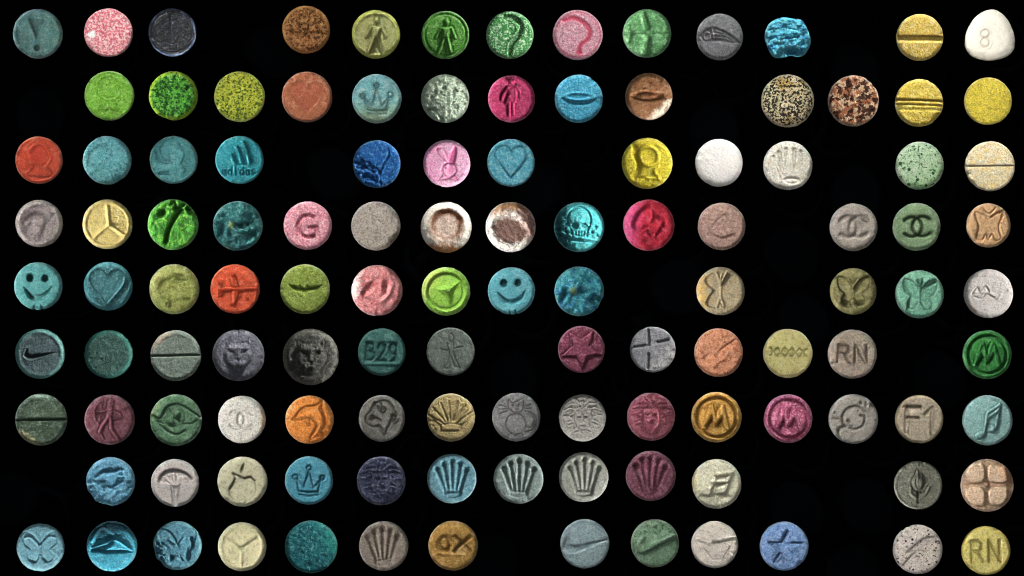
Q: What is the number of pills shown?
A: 118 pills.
